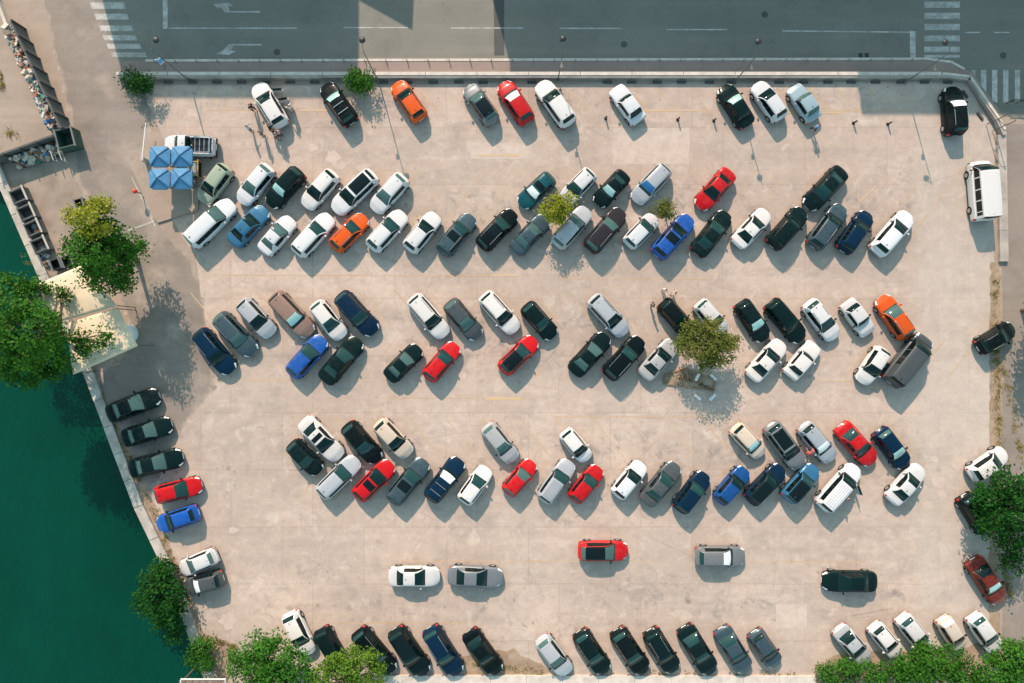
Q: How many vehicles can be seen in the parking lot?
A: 136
